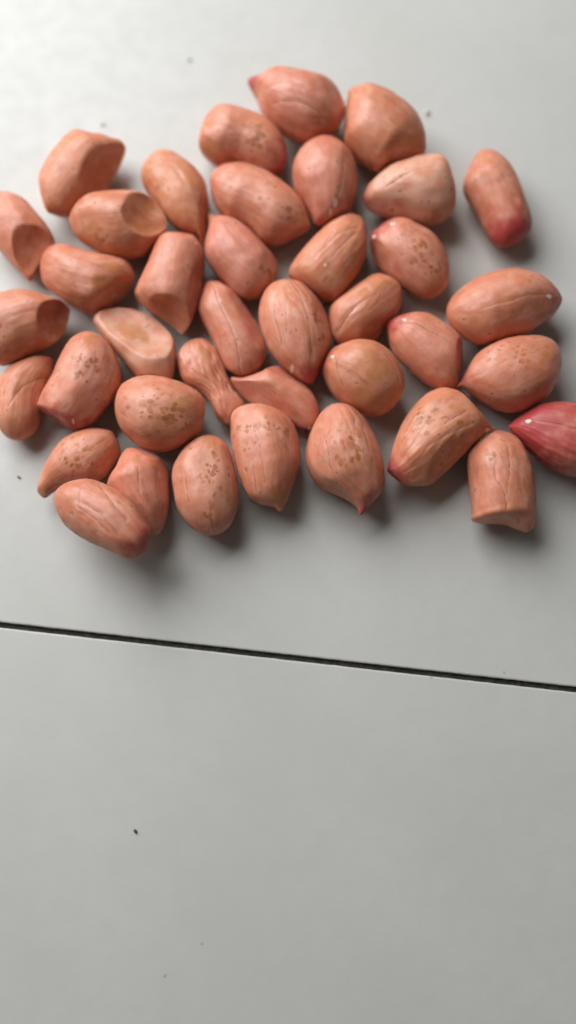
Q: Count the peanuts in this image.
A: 39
